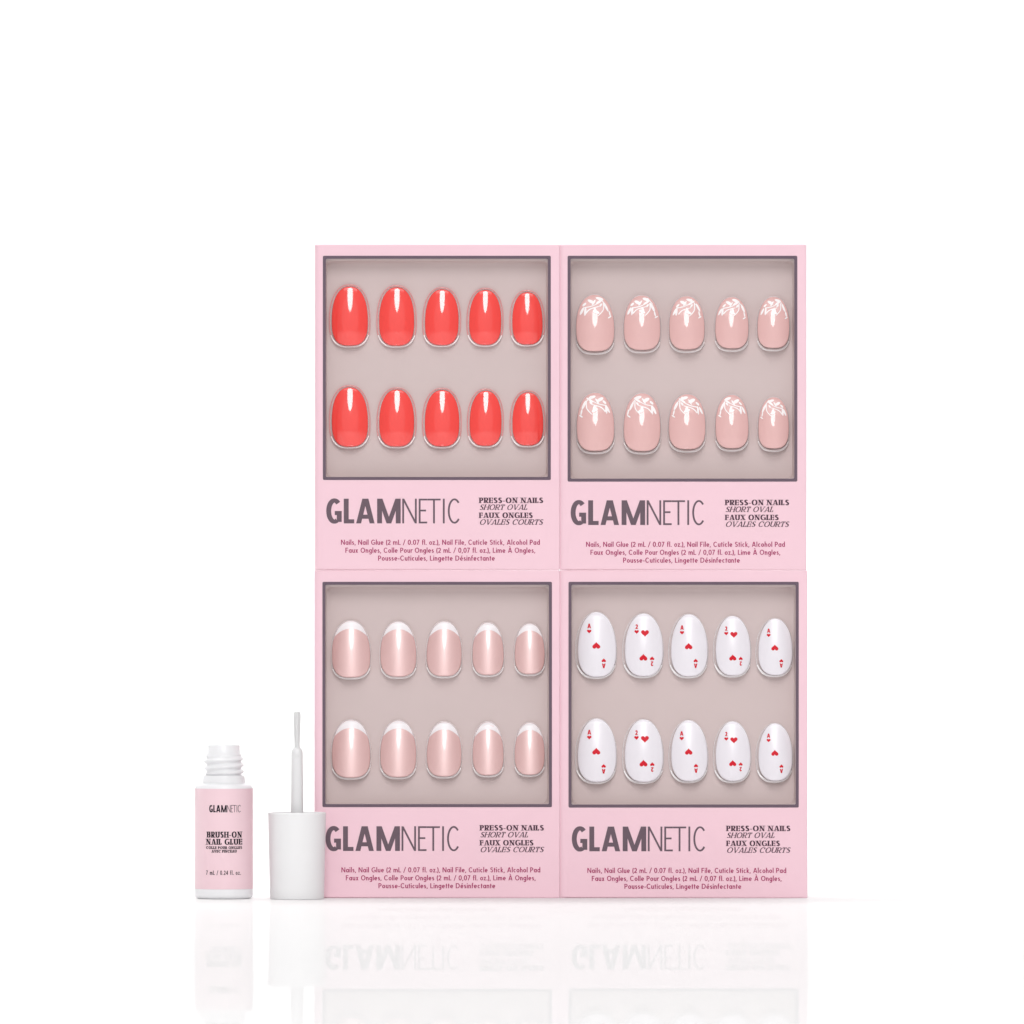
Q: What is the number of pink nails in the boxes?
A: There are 20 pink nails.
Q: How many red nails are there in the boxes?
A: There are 10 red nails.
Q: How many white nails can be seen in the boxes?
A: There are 10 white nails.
